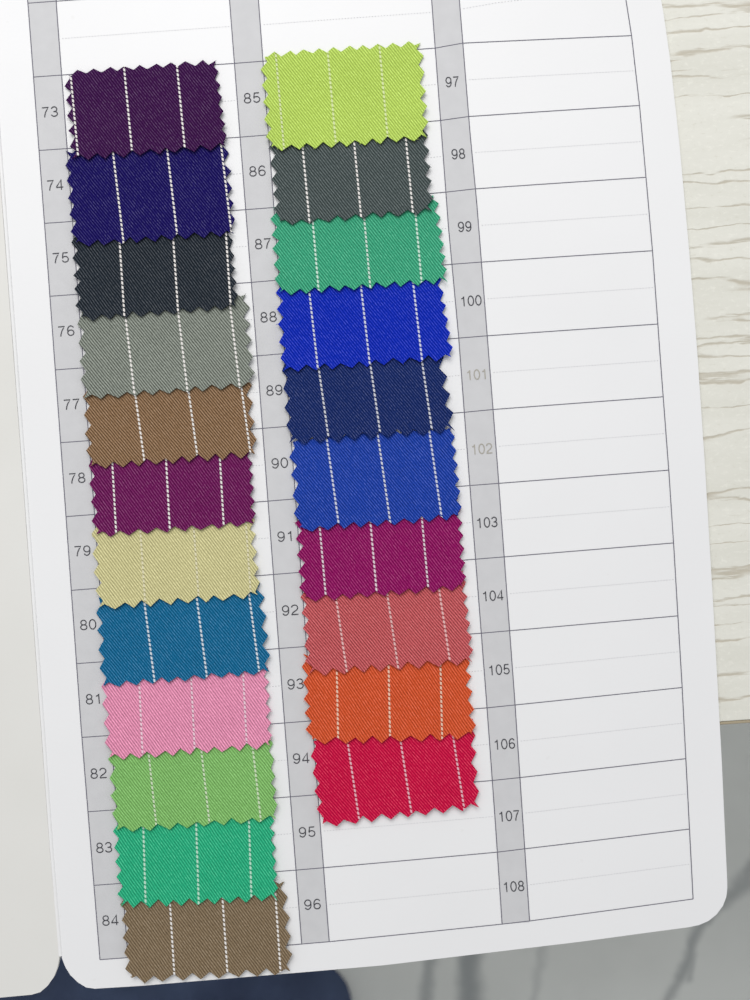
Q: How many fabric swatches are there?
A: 22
